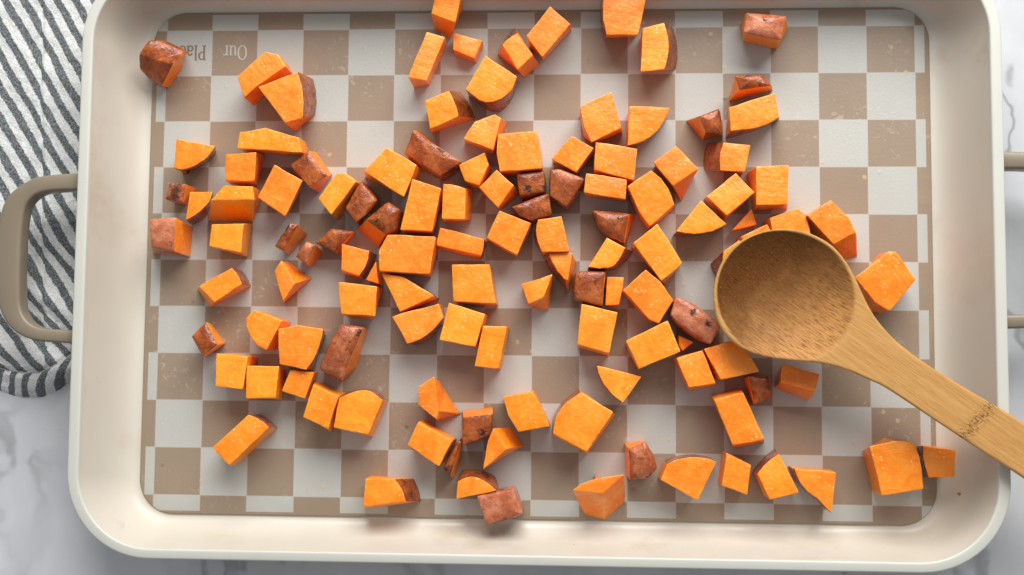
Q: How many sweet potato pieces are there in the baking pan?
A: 120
